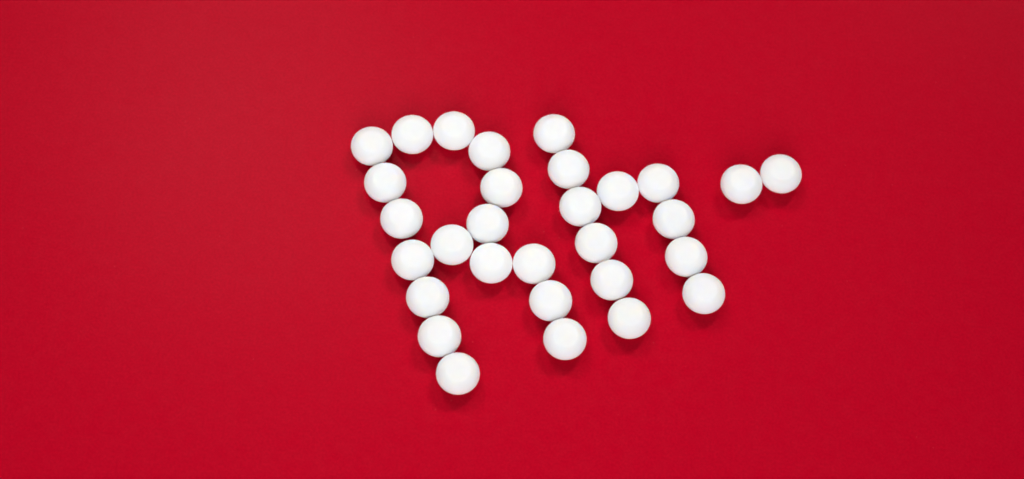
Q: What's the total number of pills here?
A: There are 30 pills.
